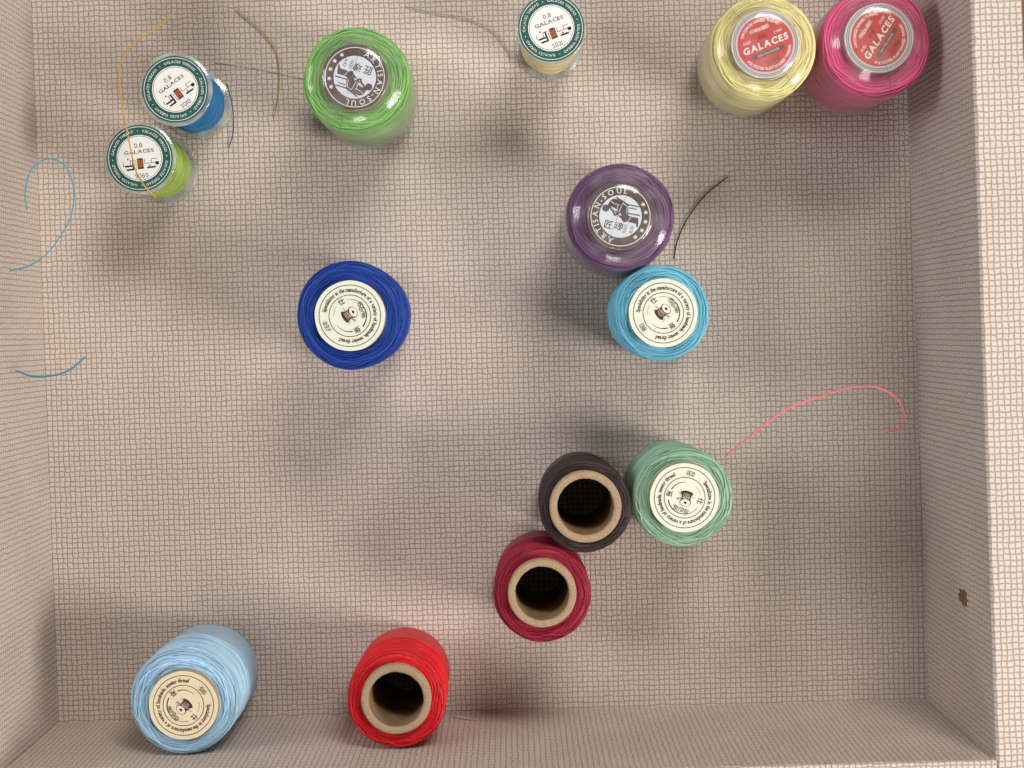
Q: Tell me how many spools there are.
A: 14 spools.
